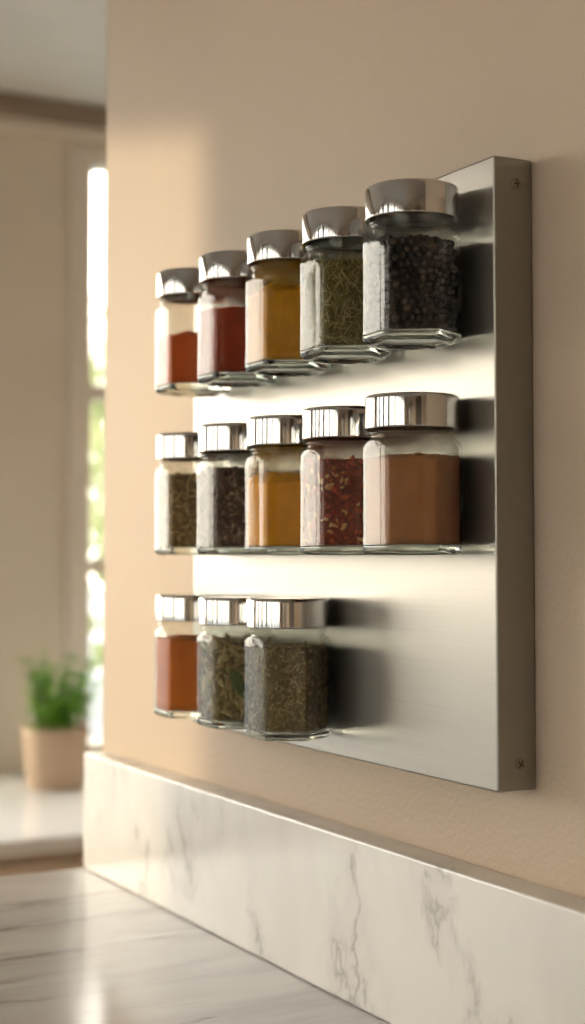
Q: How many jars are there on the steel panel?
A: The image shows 13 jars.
